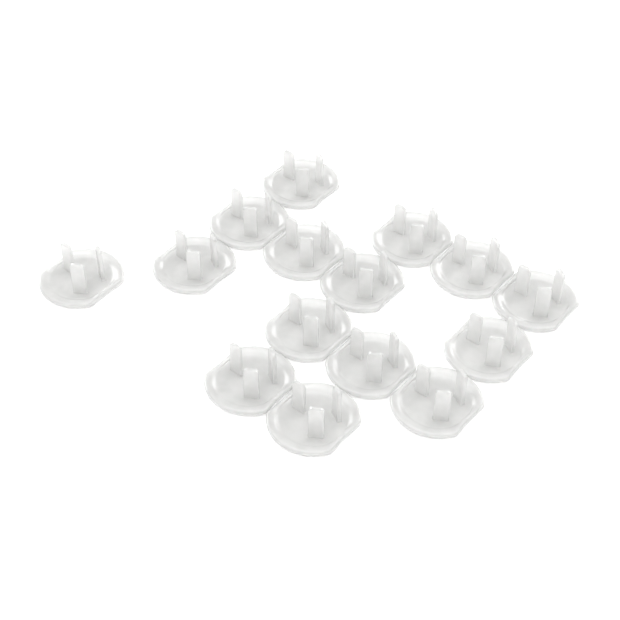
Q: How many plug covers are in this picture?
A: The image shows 15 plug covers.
